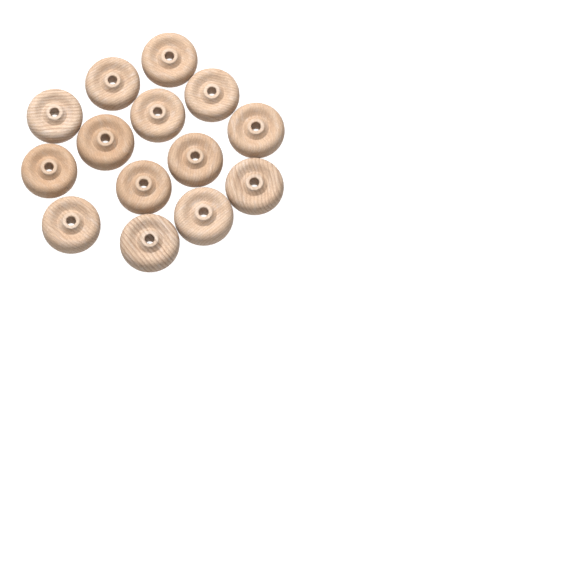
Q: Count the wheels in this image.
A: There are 14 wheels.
